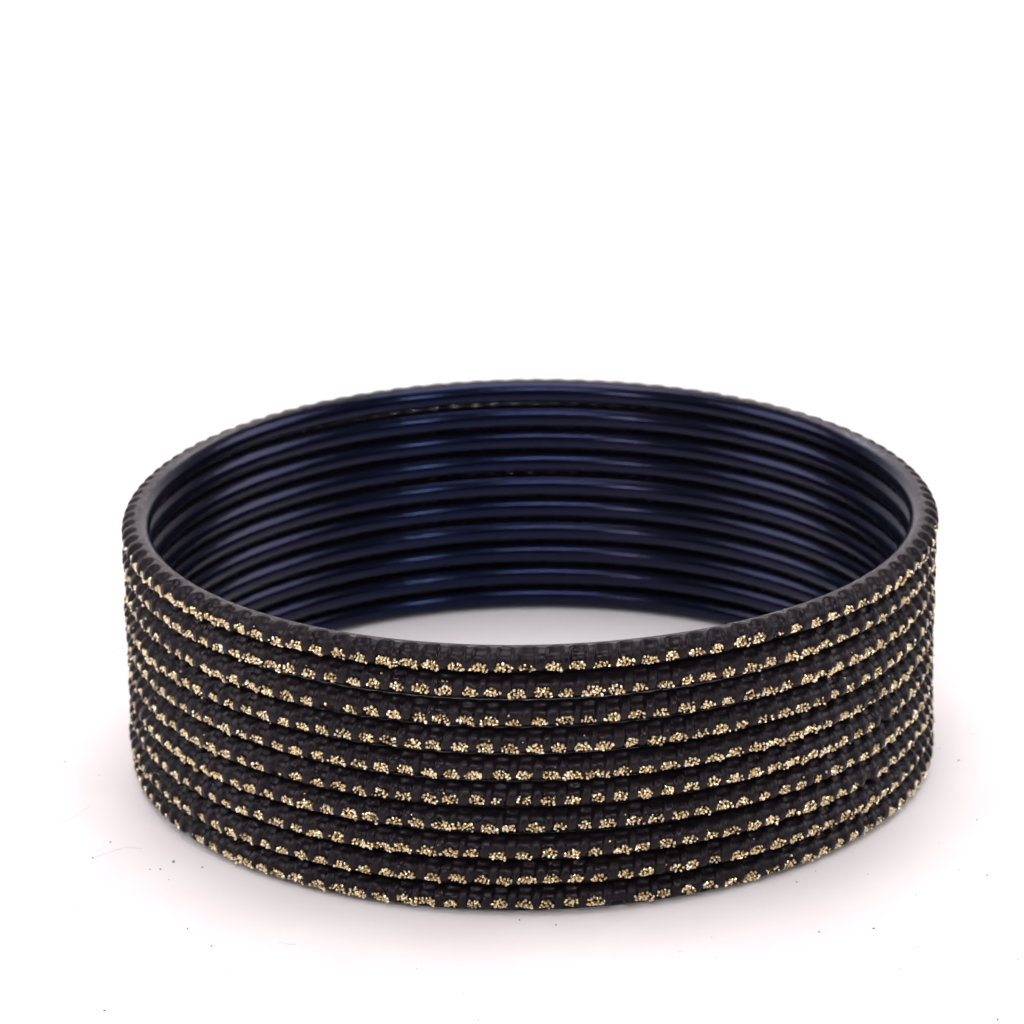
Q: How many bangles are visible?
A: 10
